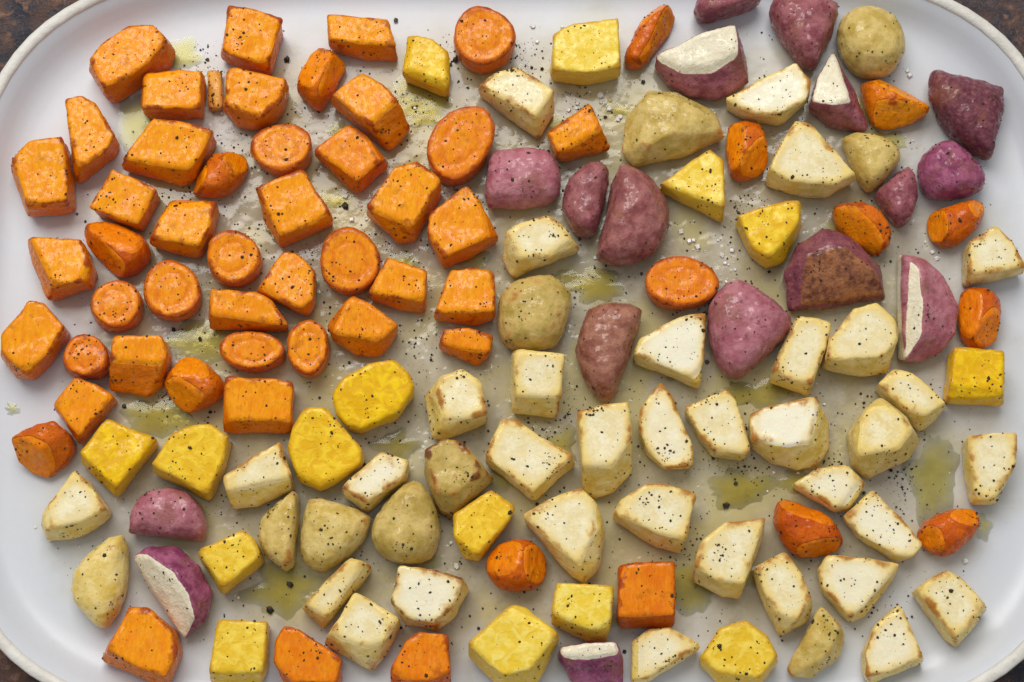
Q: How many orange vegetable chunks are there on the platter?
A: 57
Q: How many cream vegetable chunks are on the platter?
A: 44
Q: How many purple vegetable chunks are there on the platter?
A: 17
